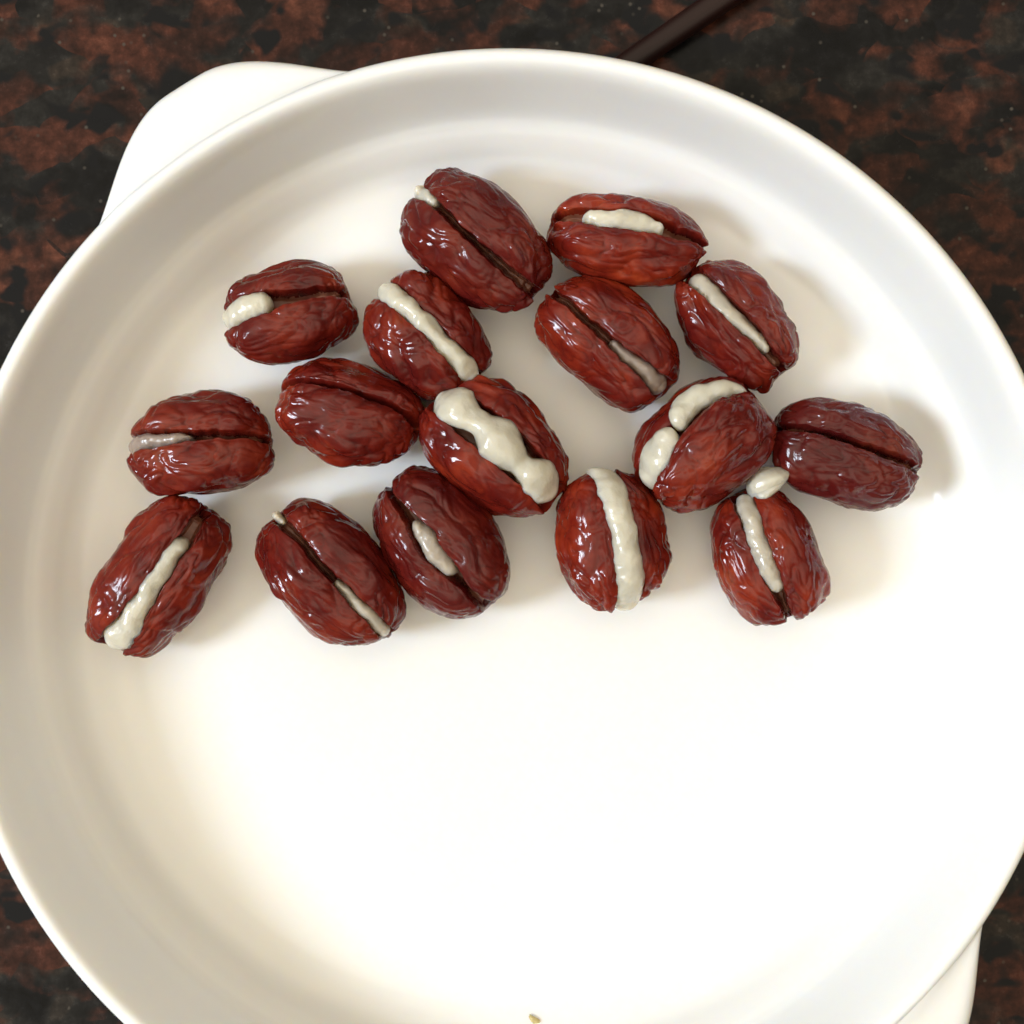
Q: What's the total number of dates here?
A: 16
